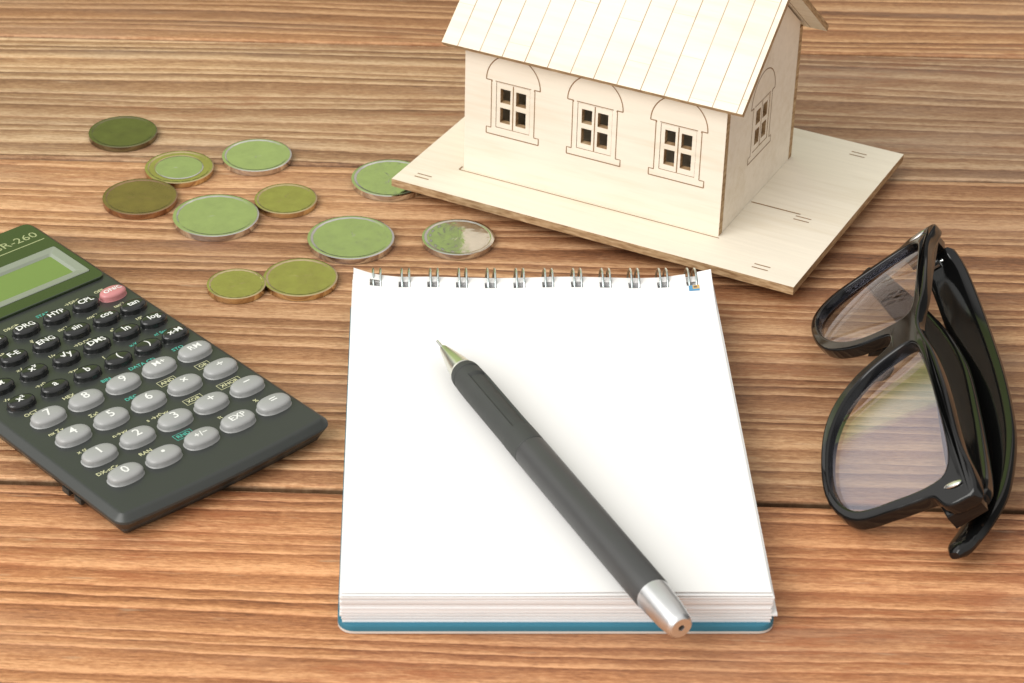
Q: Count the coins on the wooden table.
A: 11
